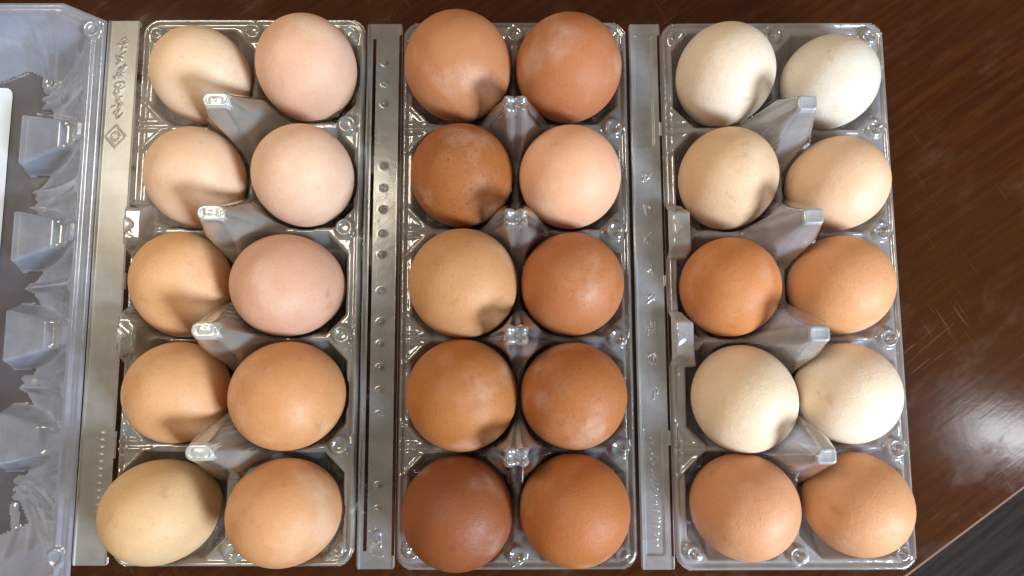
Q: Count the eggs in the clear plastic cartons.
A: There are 30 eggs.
